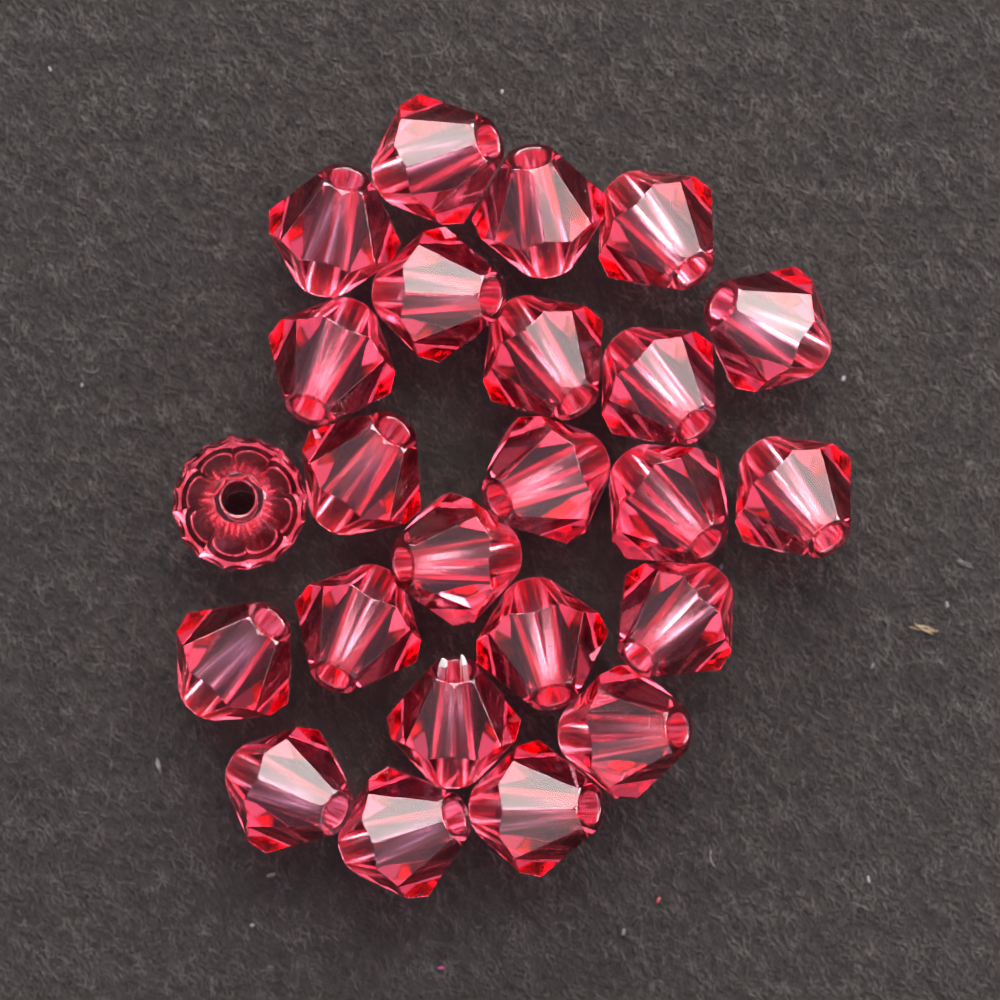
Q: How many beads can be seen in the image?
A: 24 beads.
